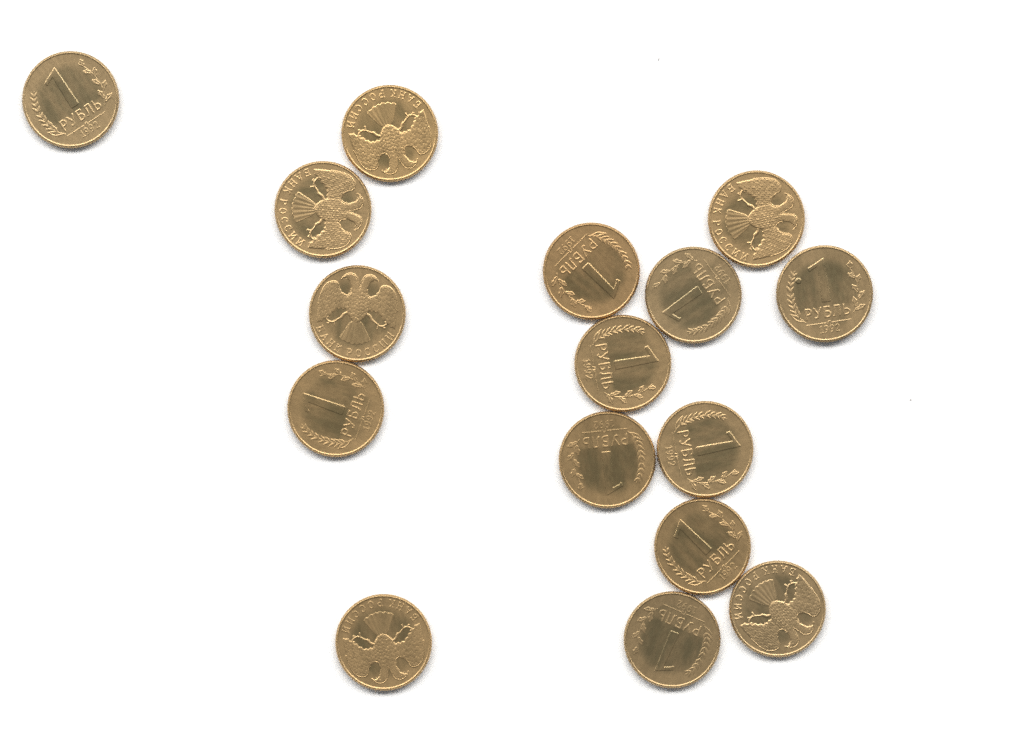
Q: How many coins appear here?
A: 16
